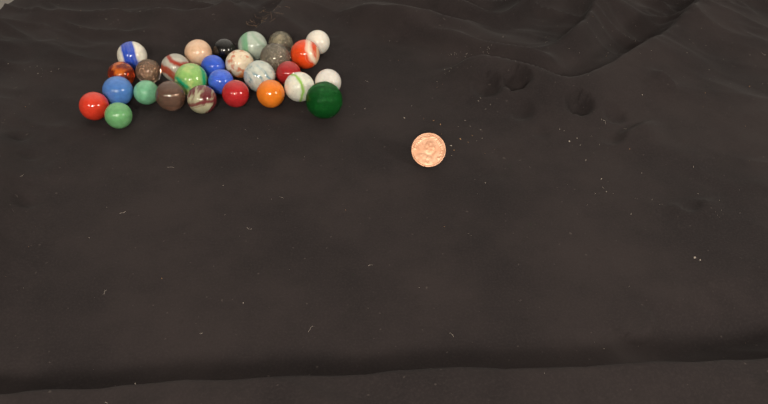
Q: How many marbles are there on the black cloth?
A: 28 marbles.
